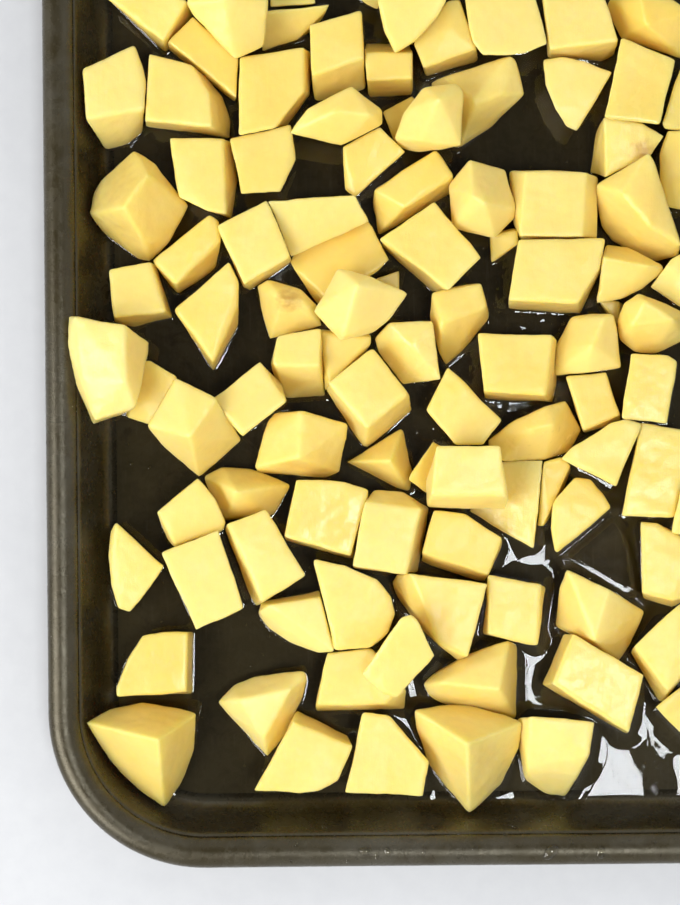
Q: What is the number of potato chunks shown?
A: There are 101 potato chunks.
